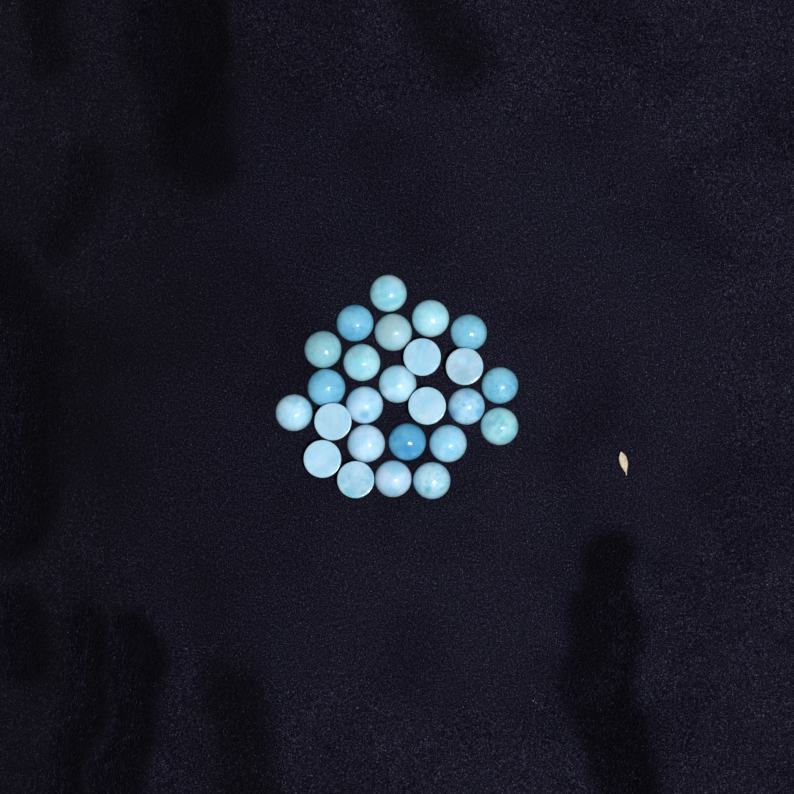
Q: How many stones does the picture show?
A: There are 25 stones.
